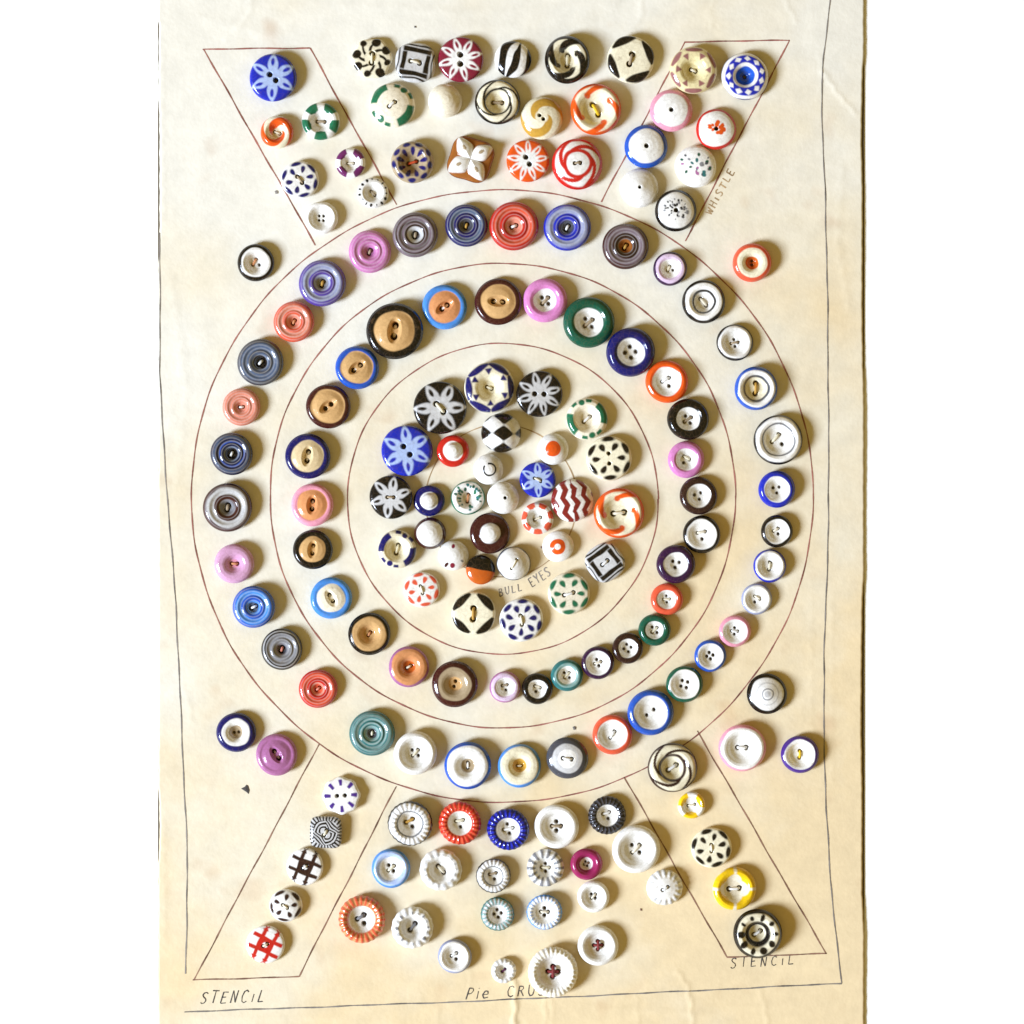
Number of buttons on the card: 161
